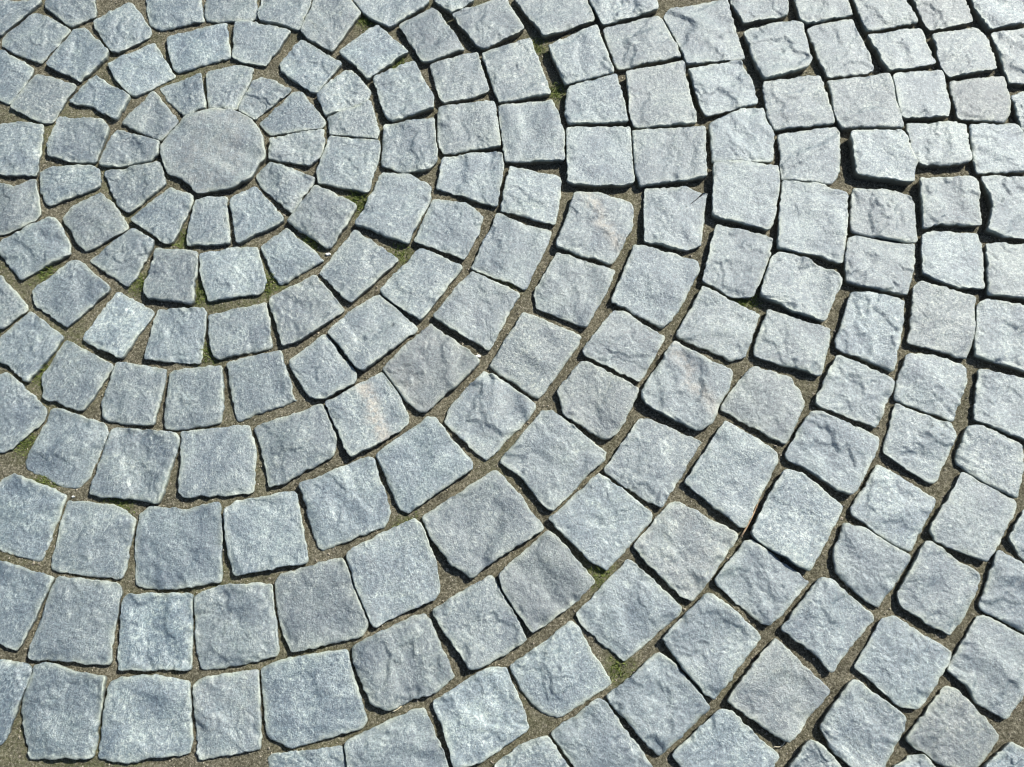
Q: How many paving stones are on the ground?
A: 196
